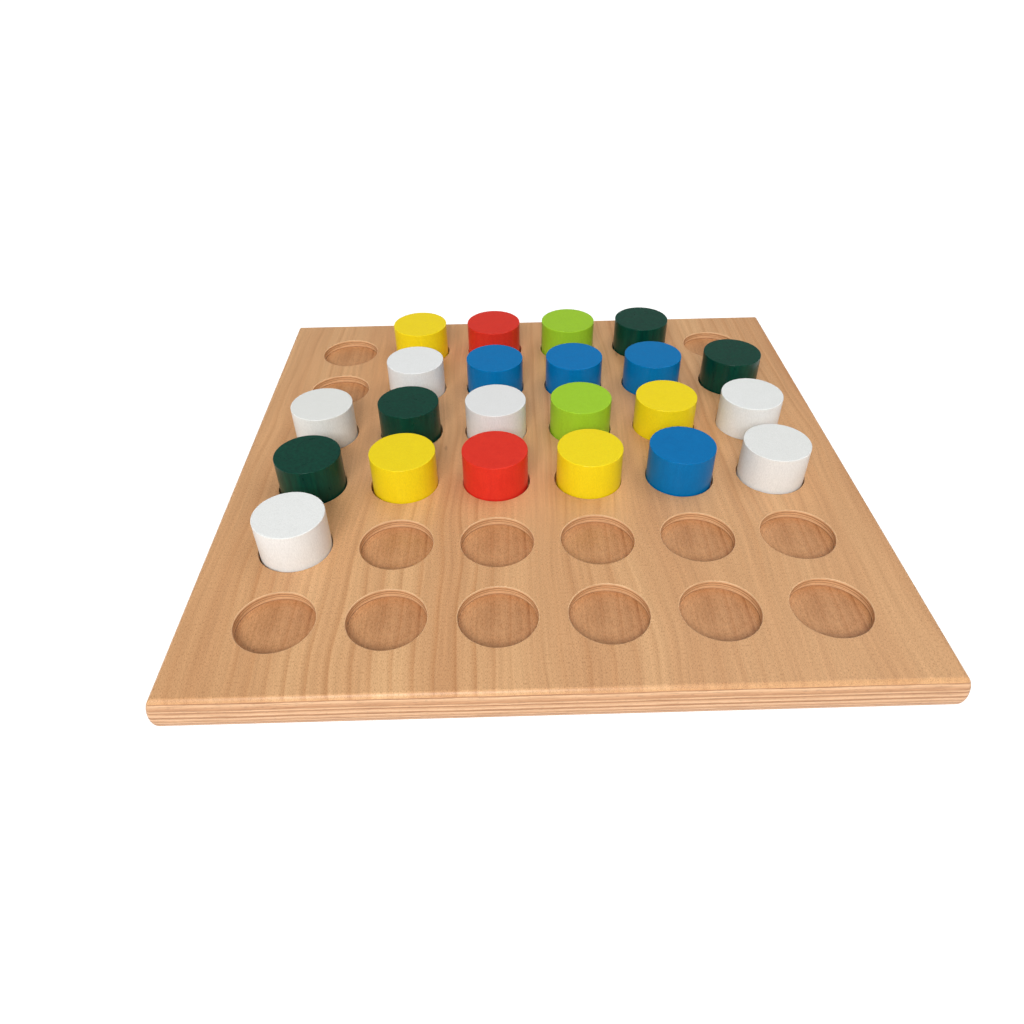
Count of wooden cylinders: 22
